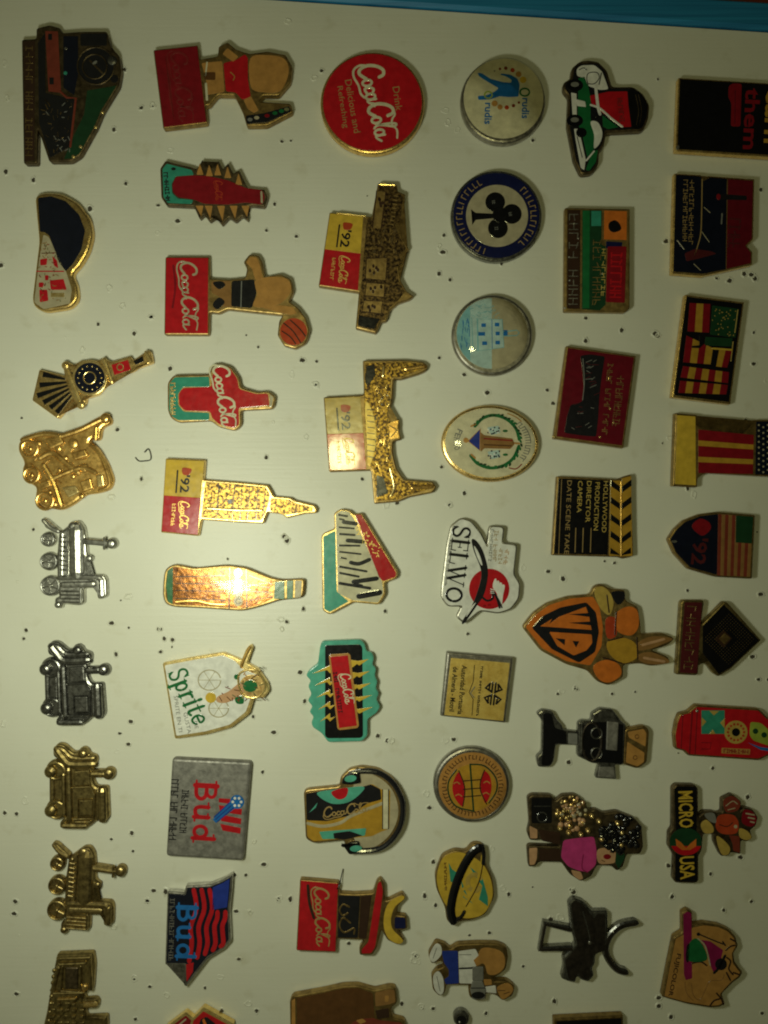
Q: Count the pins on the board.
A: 55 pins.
